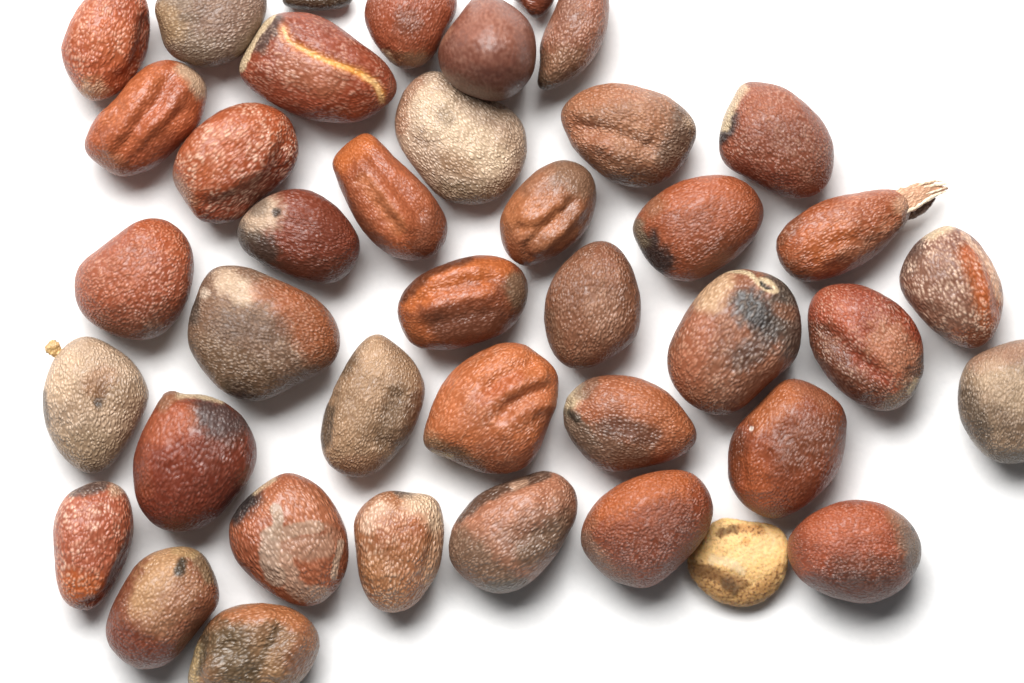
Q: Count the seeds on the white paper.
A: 40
